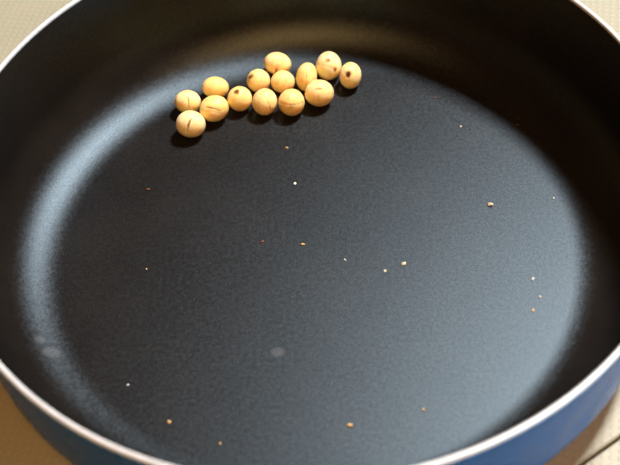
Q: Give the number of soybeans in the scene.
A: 14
